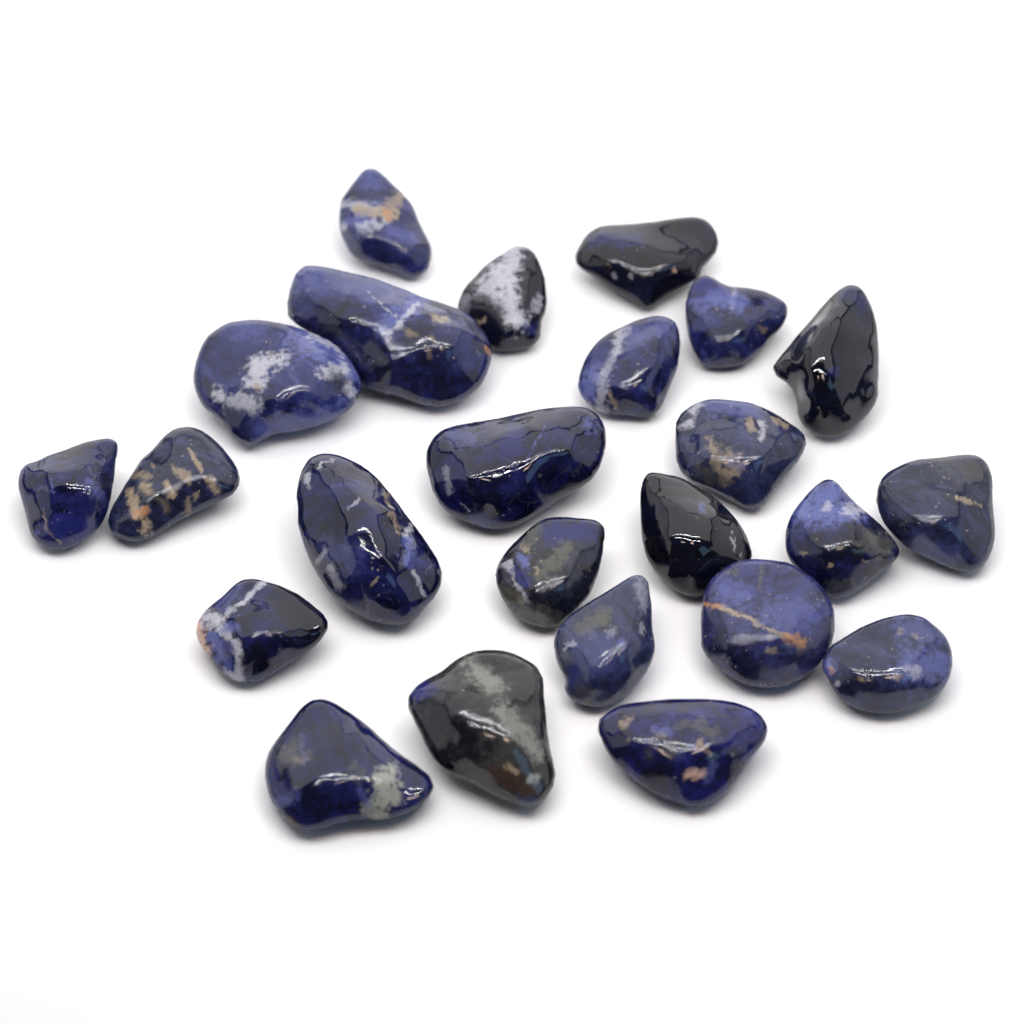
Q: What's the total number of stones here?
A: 24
